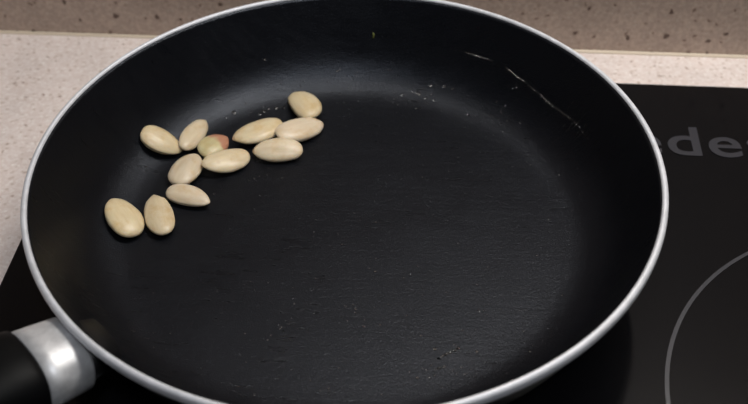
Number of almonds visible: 12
